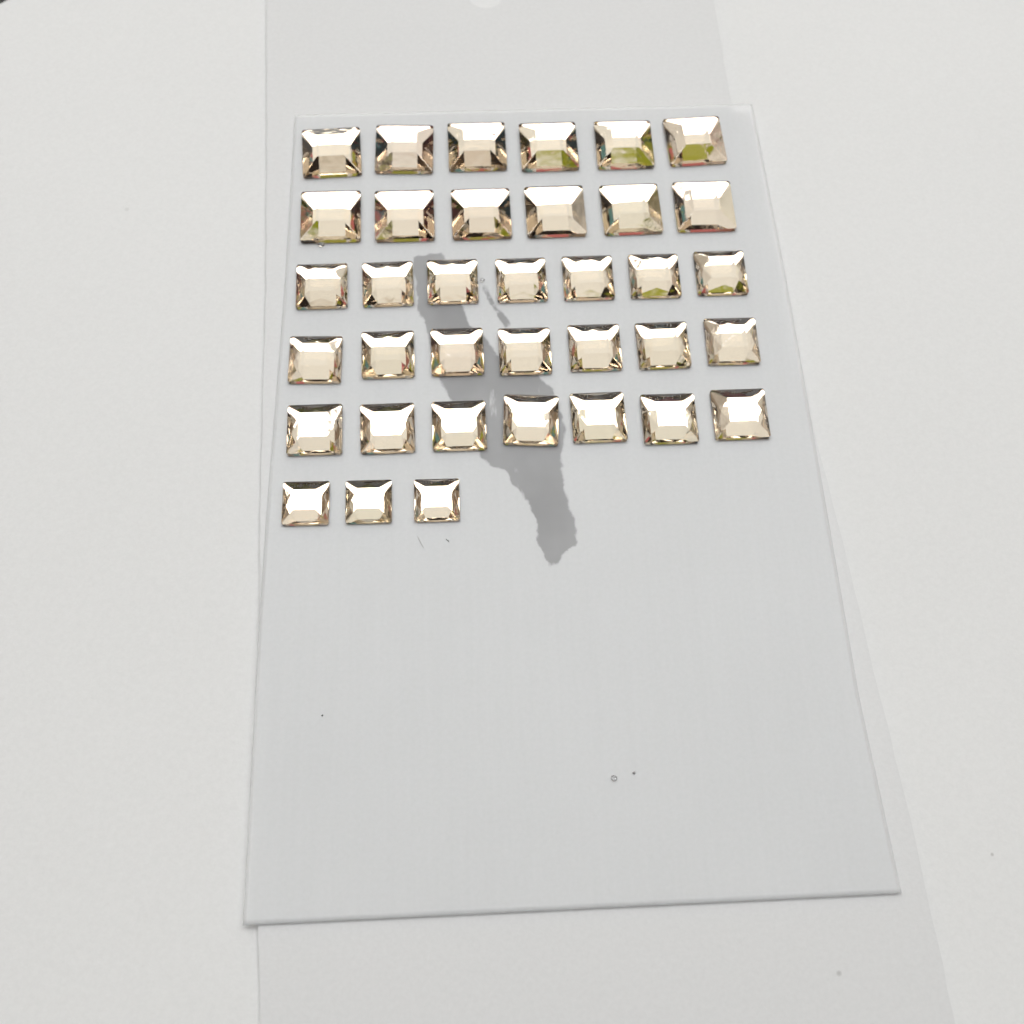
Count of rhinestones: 36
